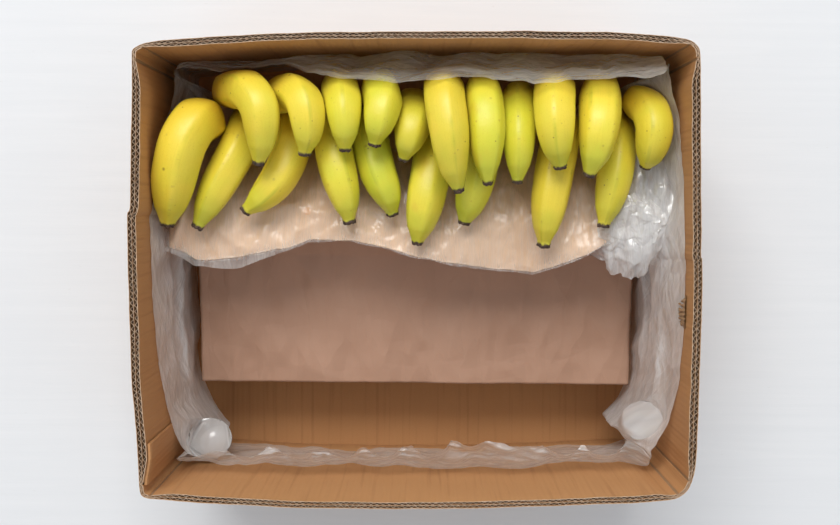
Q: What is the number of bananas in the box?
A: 20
